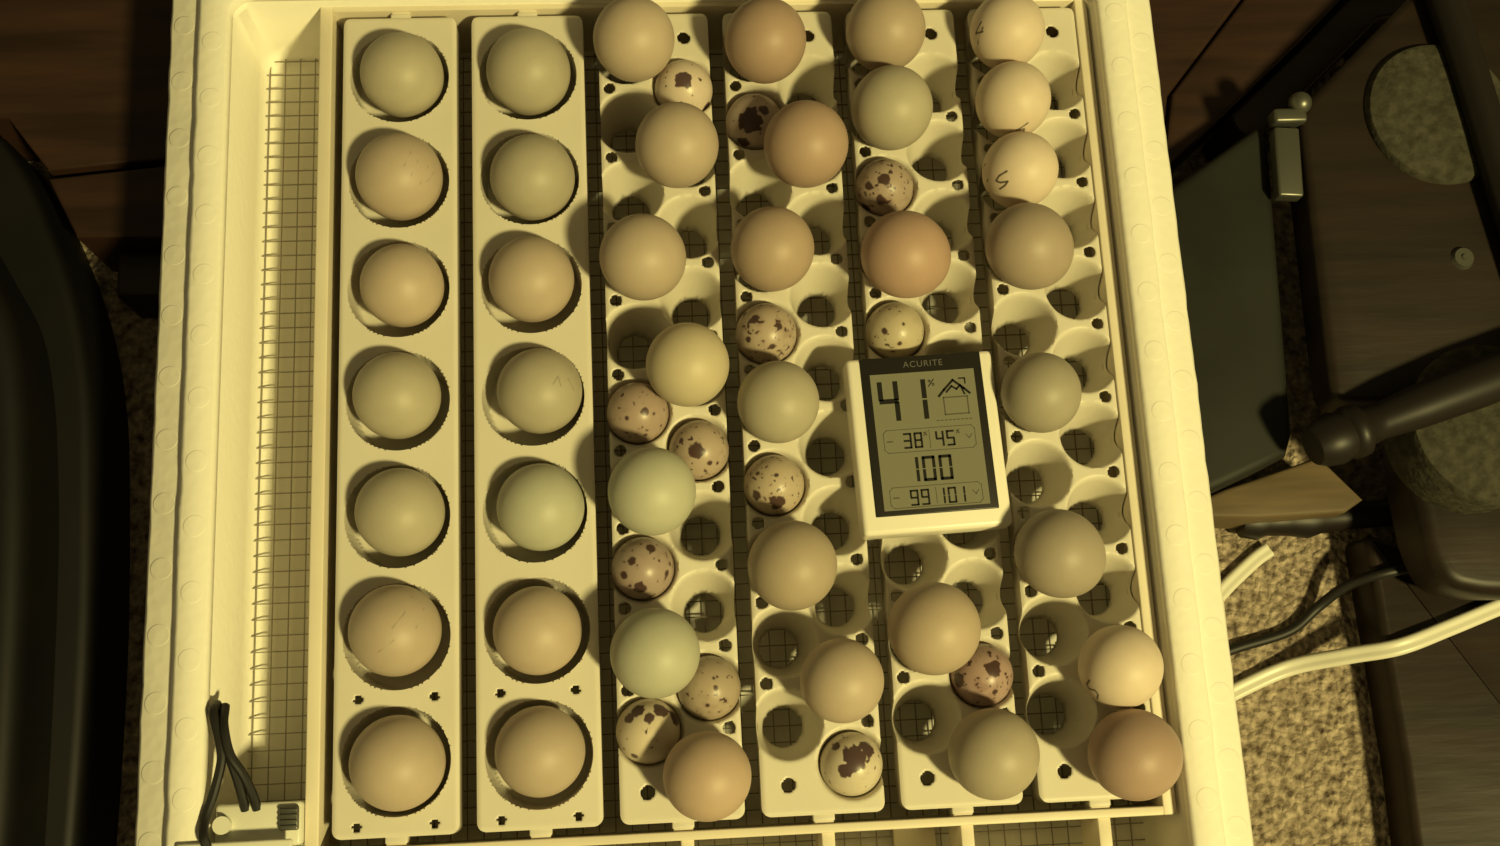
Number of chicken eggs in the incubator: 40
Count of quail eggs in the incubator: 13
